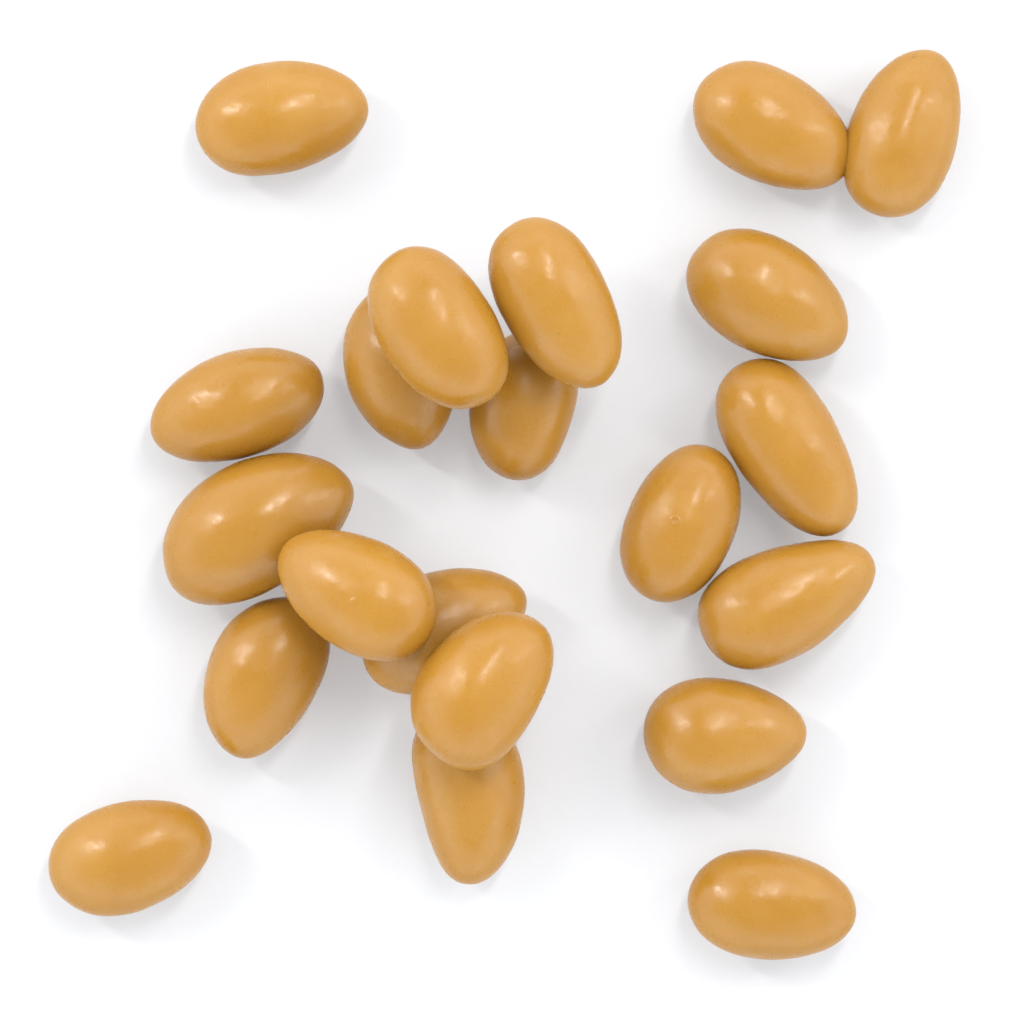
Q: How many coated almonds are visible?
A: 21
